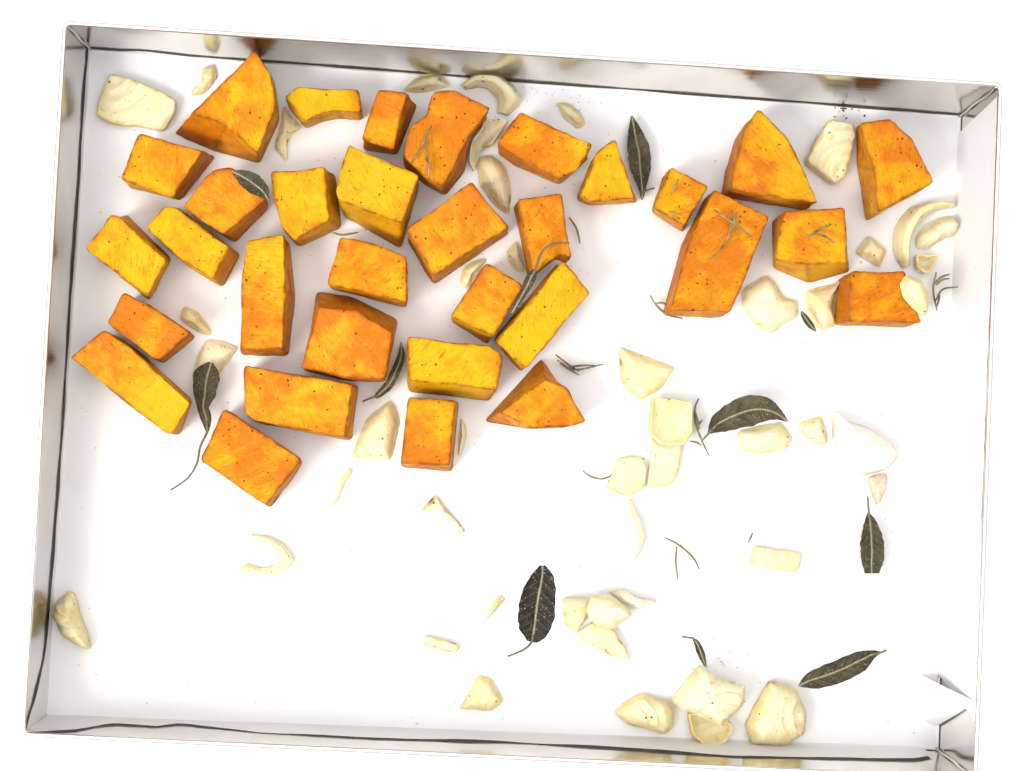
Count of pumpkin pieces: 32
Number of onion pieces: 45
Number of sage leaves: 11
